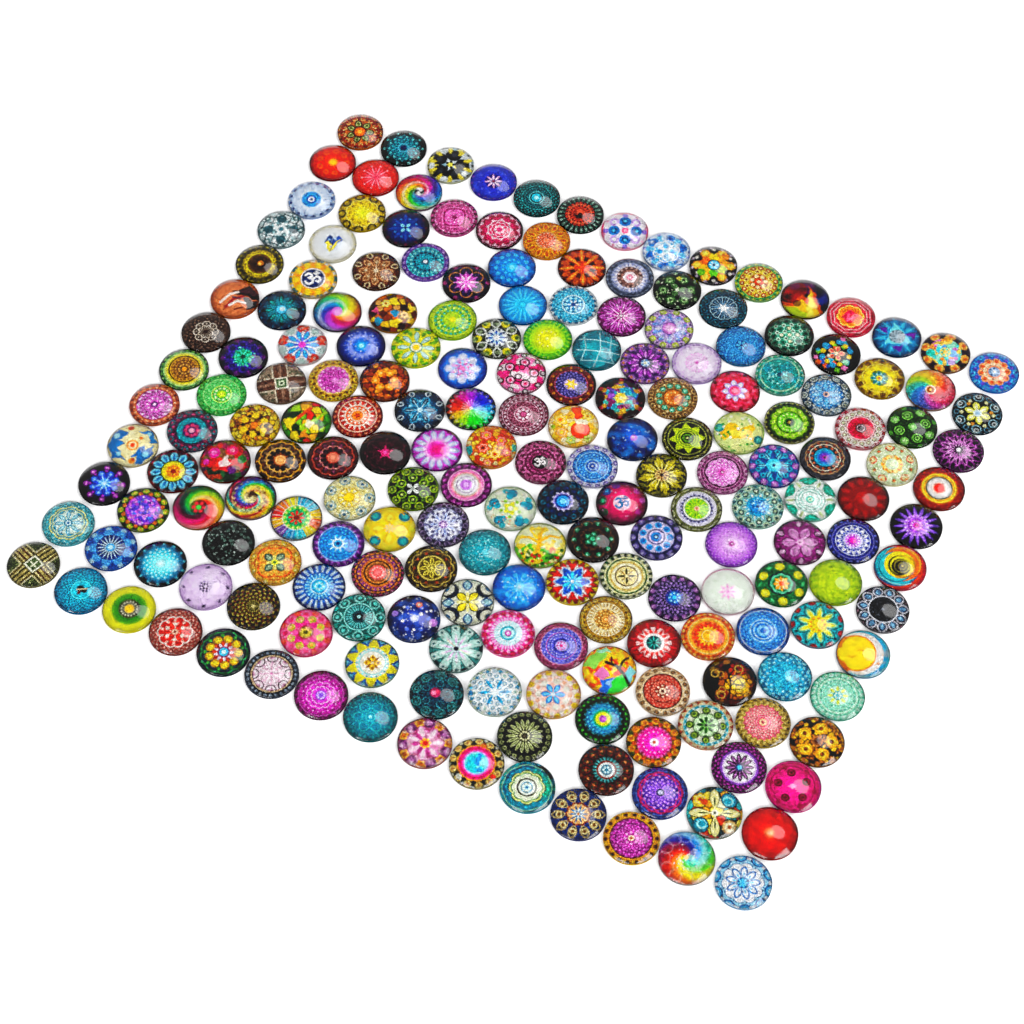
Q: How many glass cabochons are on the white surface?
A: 200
